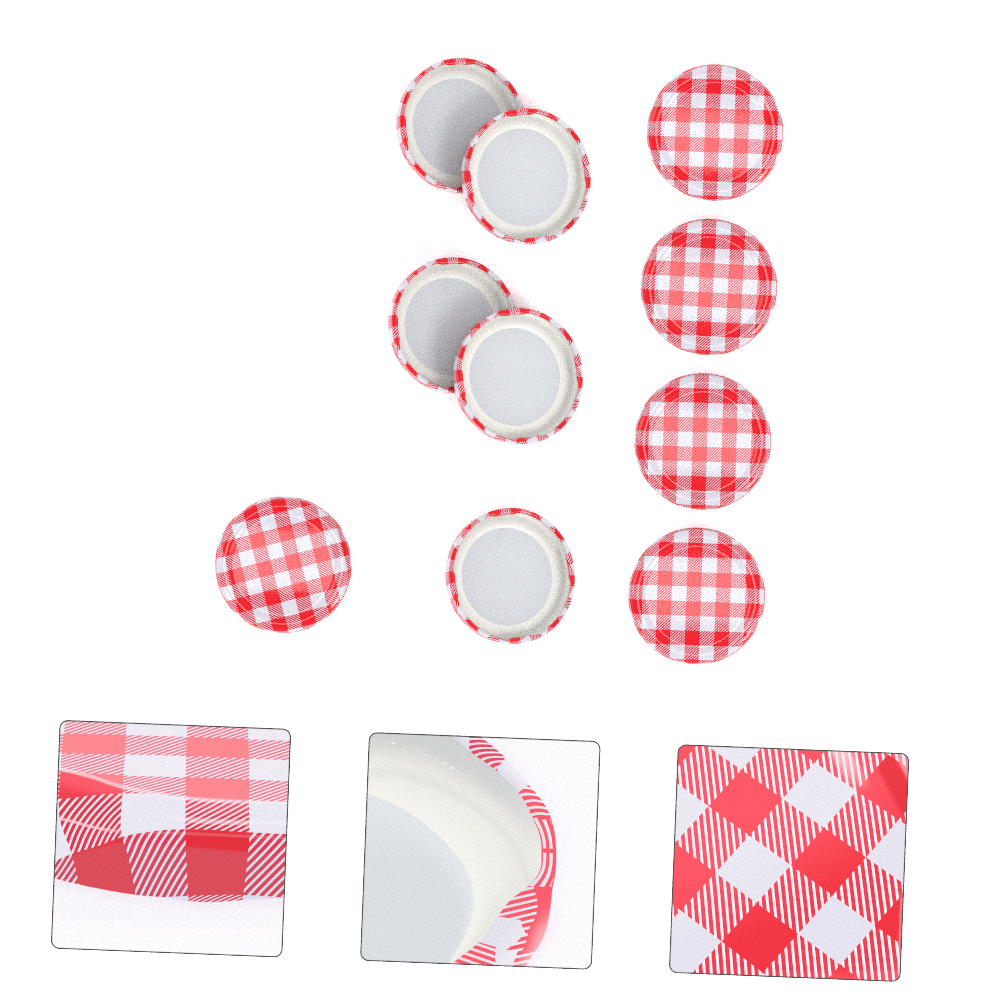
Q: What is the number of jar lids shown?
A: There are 10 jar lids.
